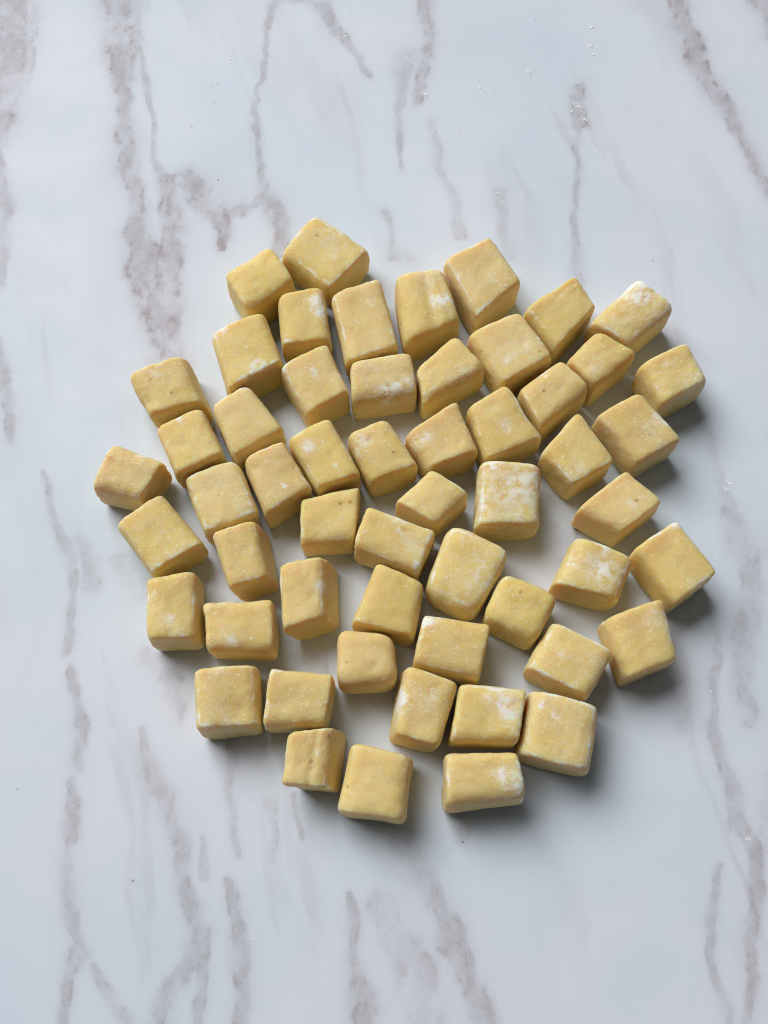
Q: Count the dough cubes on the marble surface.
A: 55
